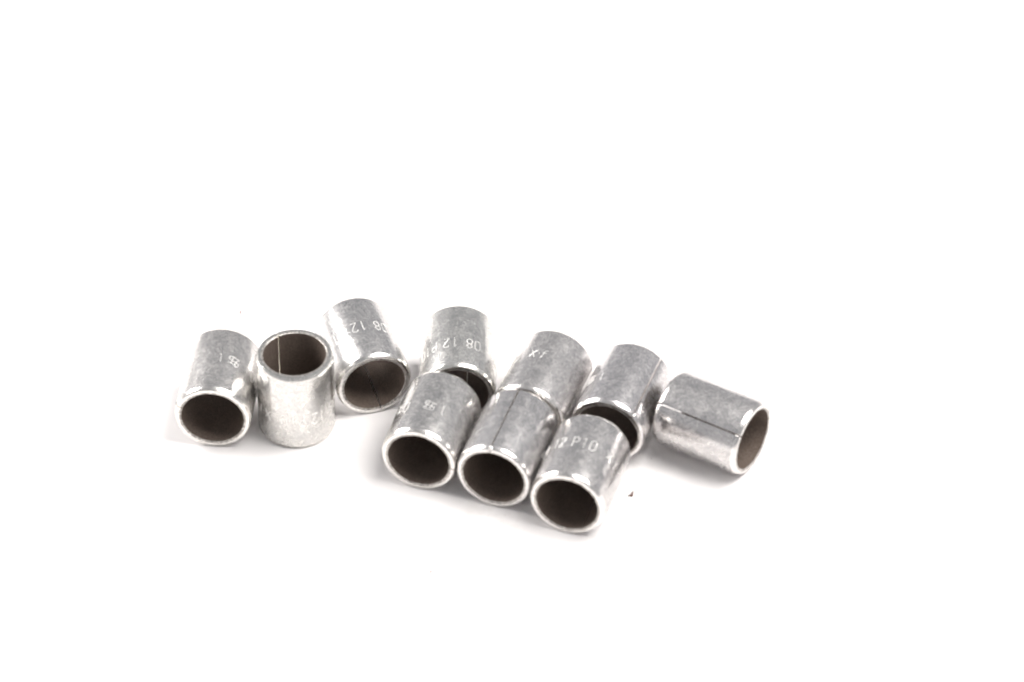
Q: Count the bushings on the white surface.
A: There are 10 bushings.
